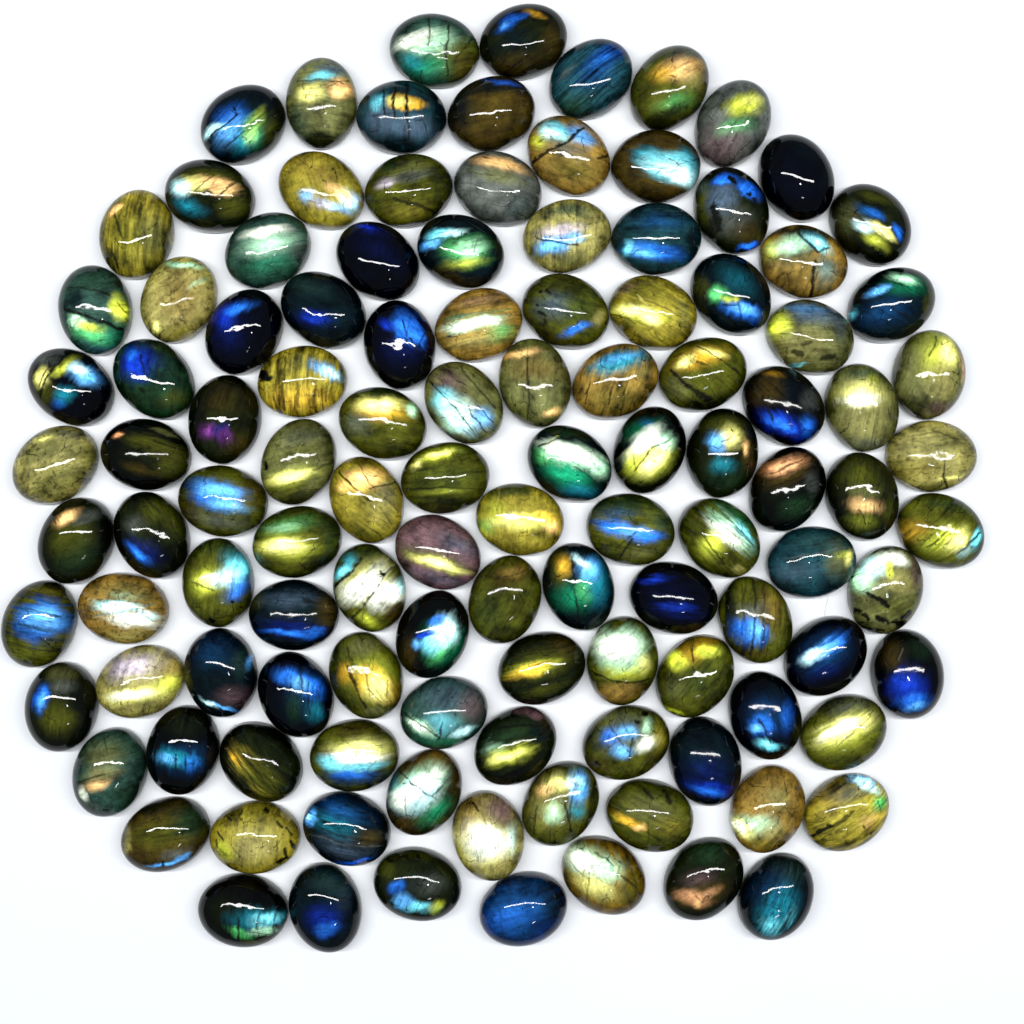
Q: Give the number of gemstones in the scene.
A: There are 116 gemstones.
